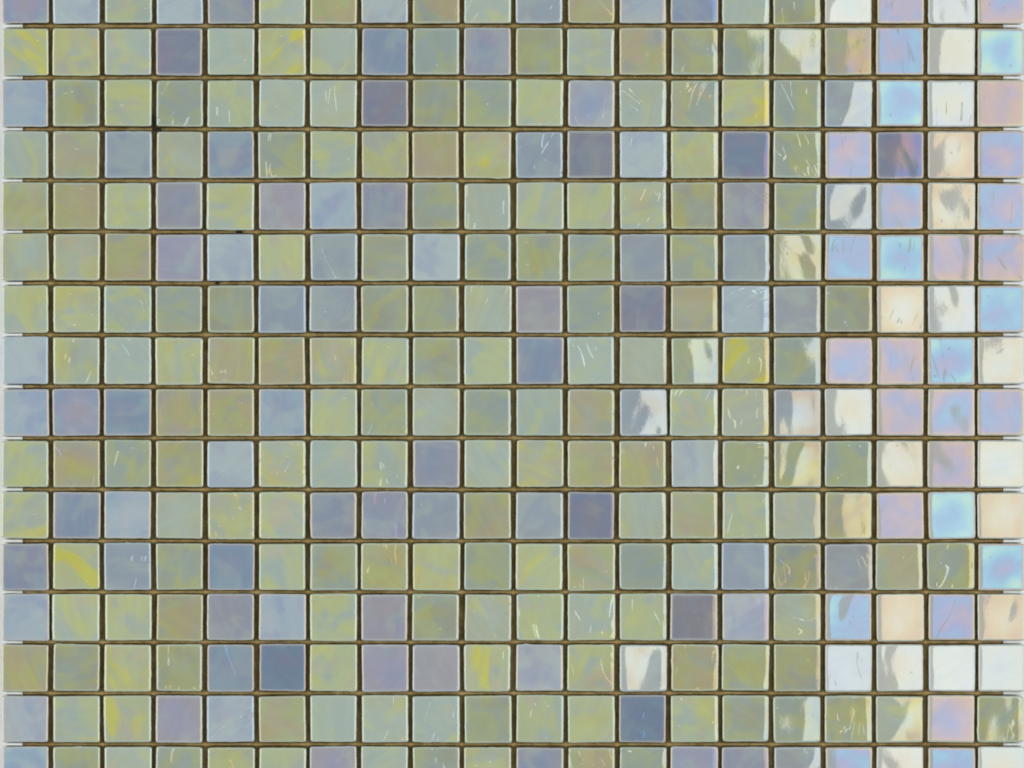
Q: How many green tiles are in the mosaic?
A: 184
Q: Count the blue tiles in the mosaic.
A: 85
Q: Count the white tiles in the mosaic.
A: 51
